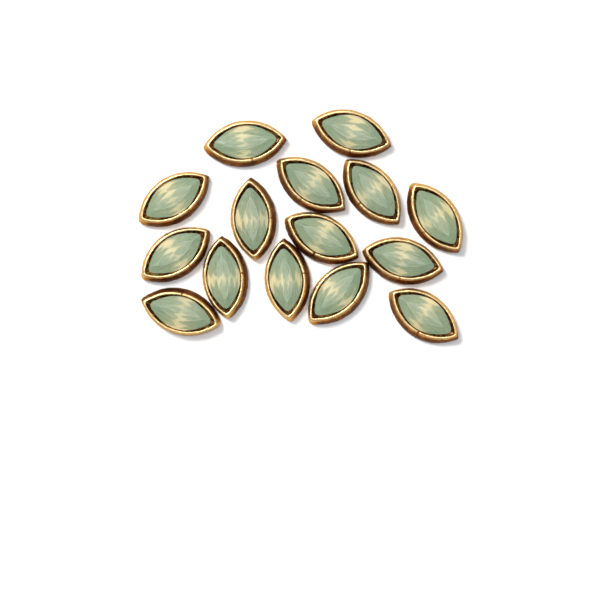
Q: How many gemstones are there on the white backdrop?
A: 15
